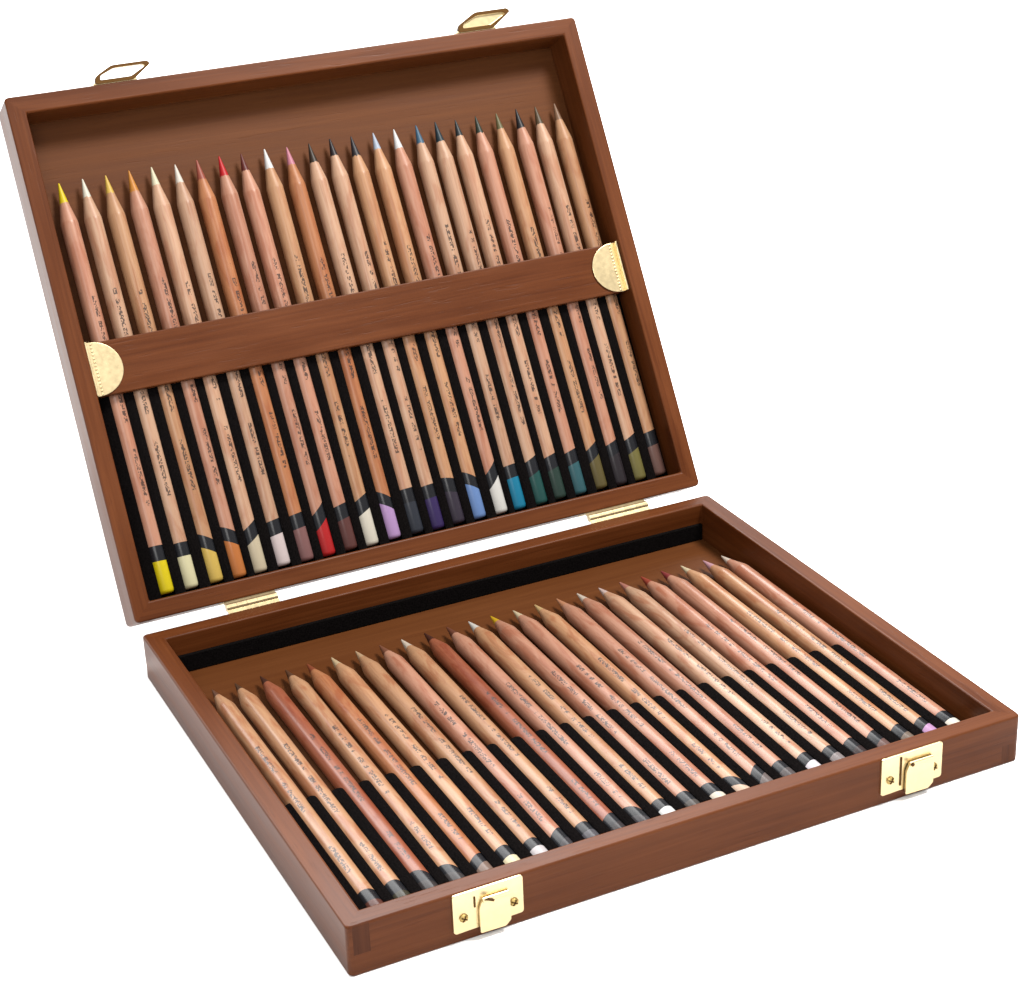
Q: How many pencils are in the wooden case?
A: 48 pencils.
